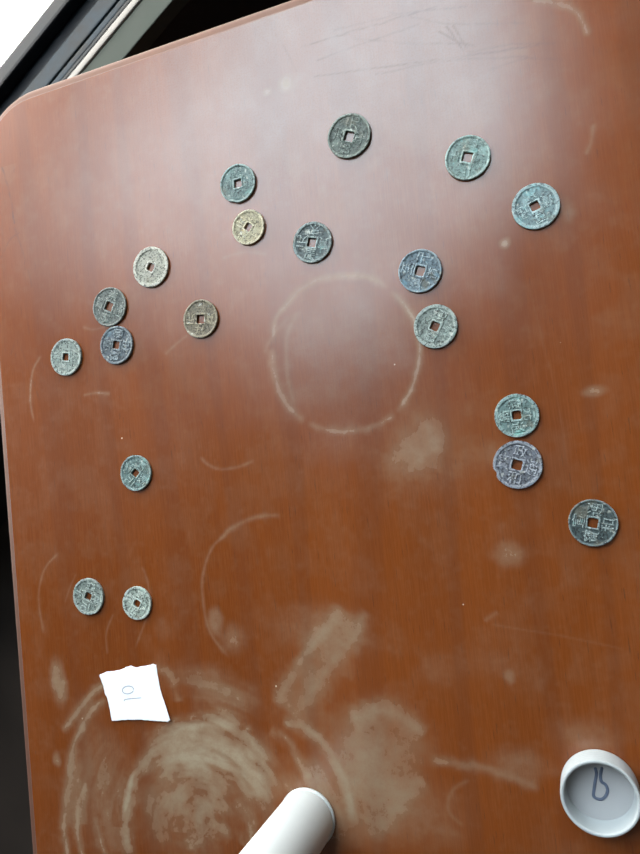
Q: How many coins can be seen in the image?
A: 19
